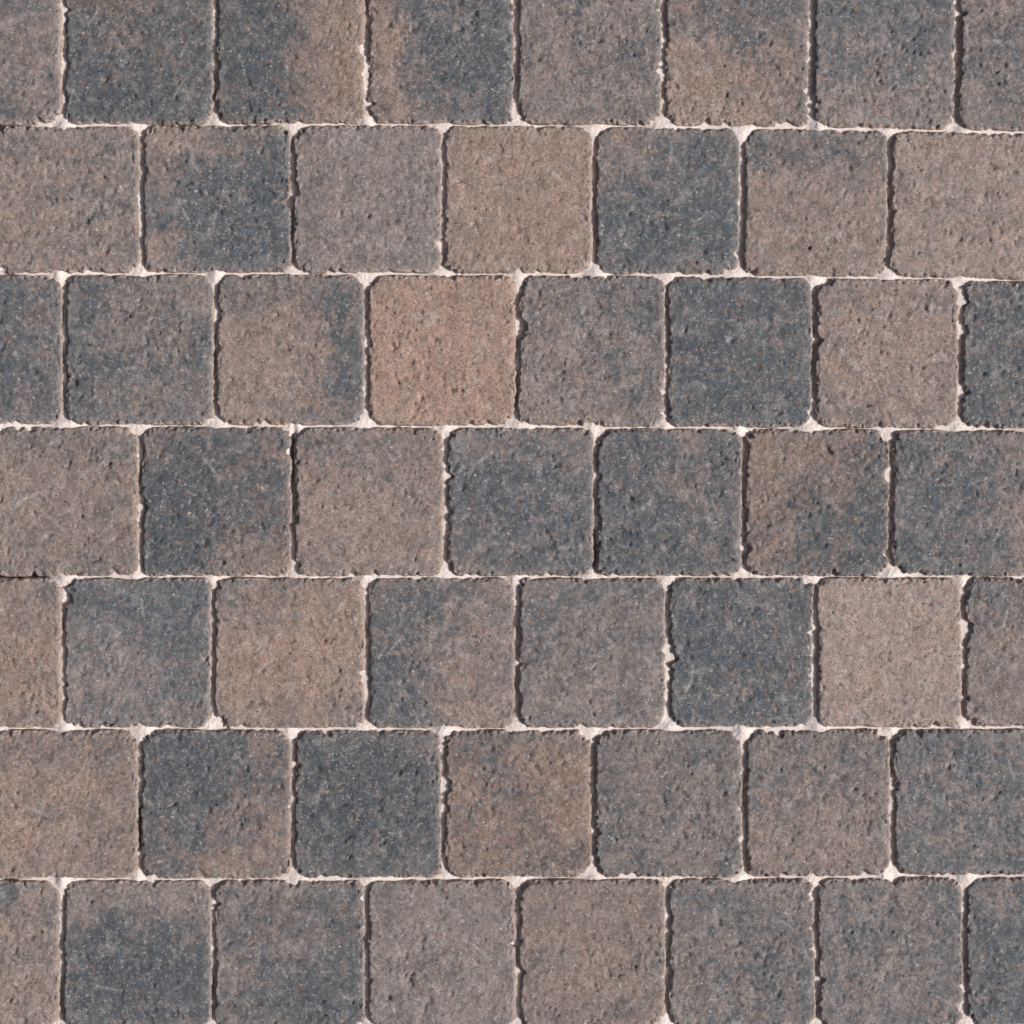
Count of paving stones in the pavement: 53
